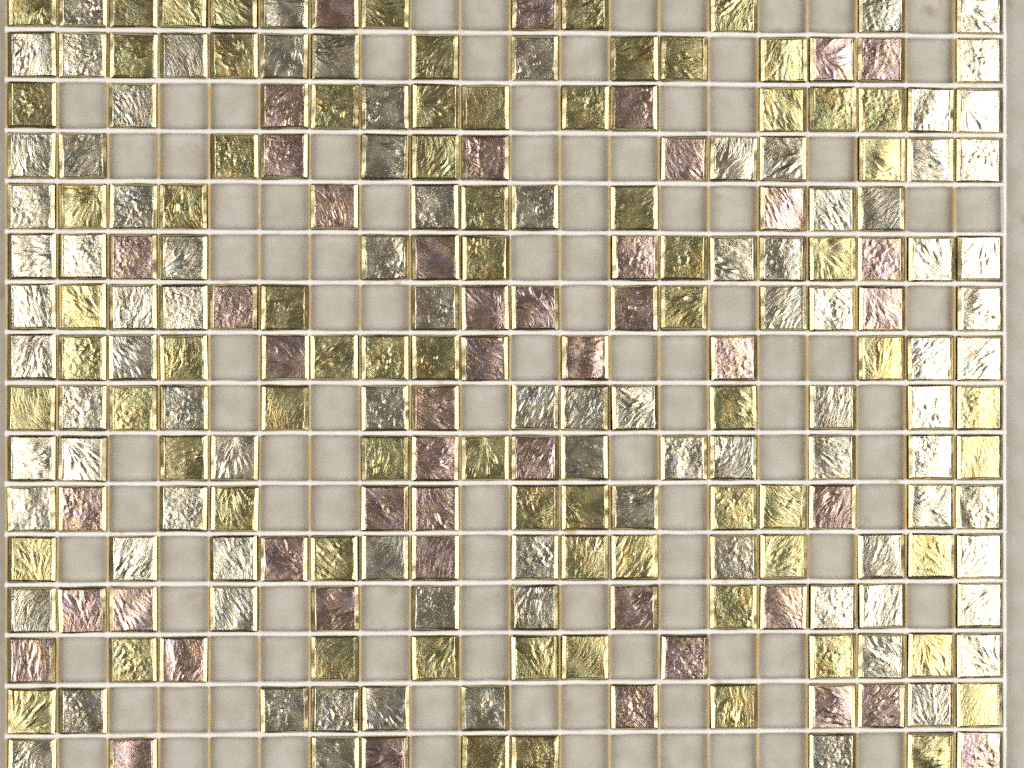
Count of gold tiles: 74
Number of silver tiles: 93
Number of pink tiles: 47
